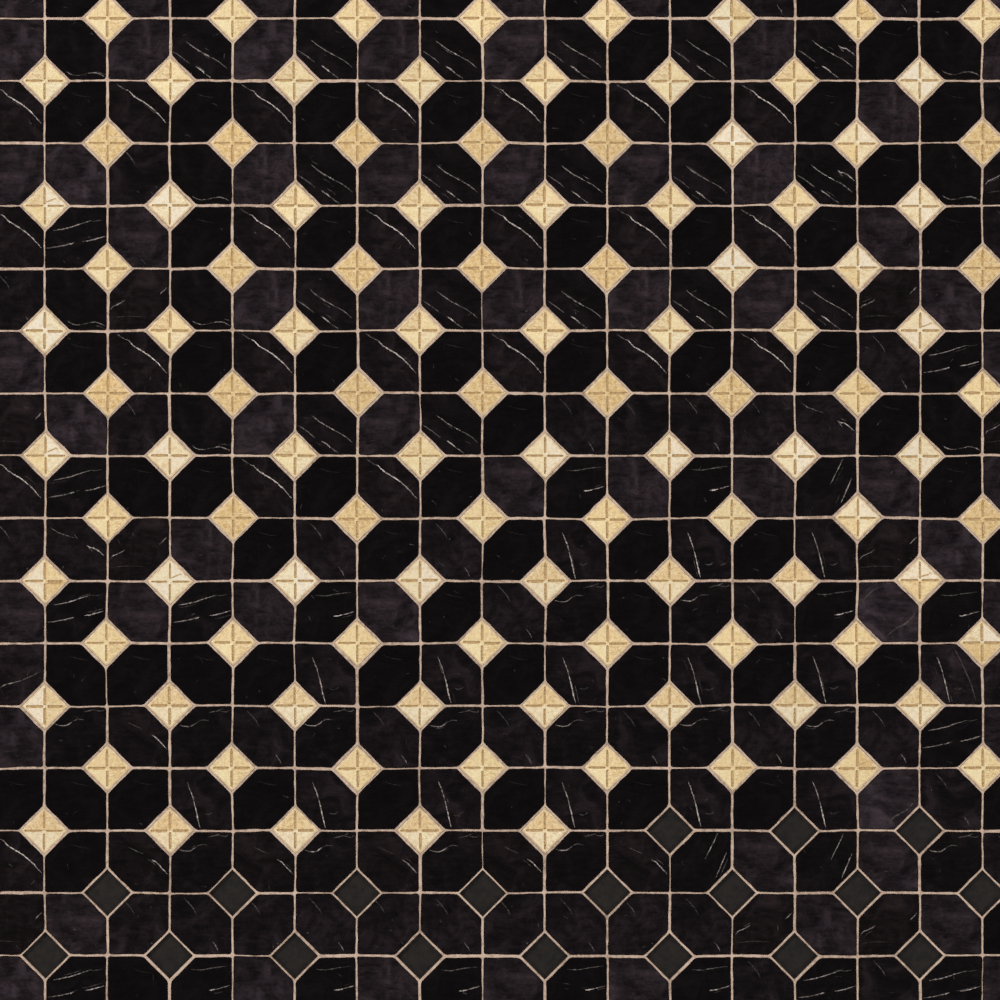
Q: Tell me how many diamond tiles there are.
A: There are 109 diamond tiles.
